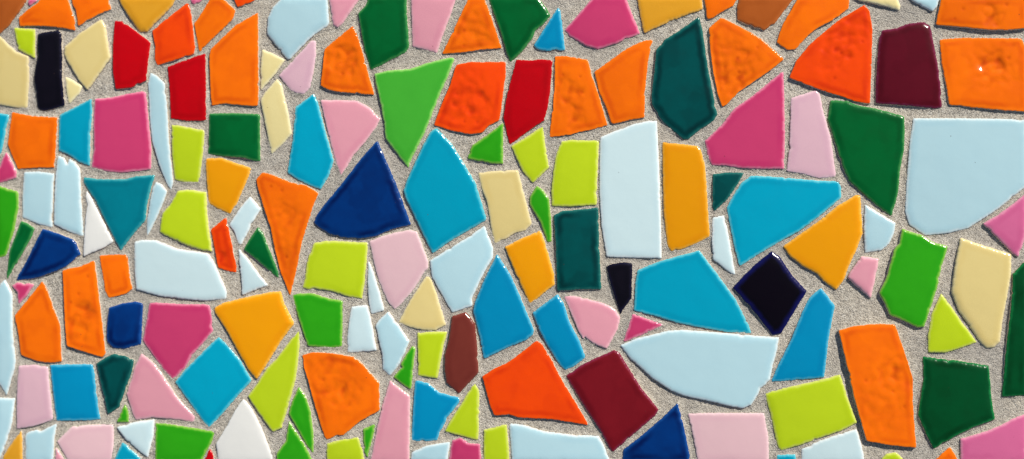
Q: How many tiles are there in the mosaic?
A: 167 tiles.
